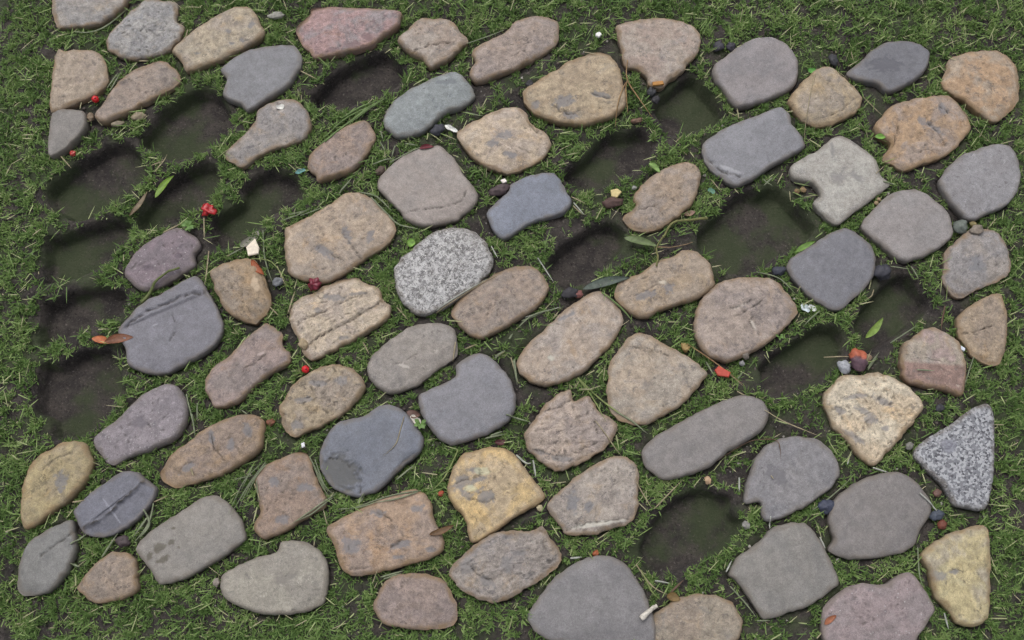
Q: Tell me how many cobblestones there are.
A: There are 73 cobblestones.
